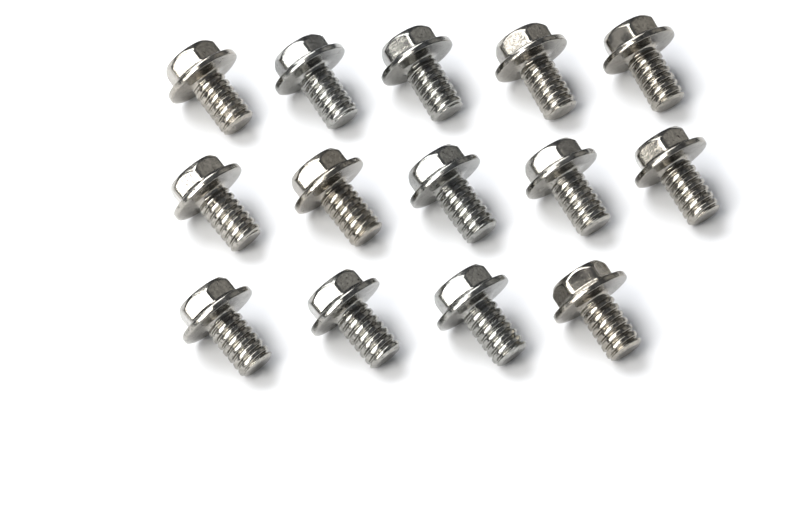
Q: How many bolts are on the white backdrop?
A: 14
